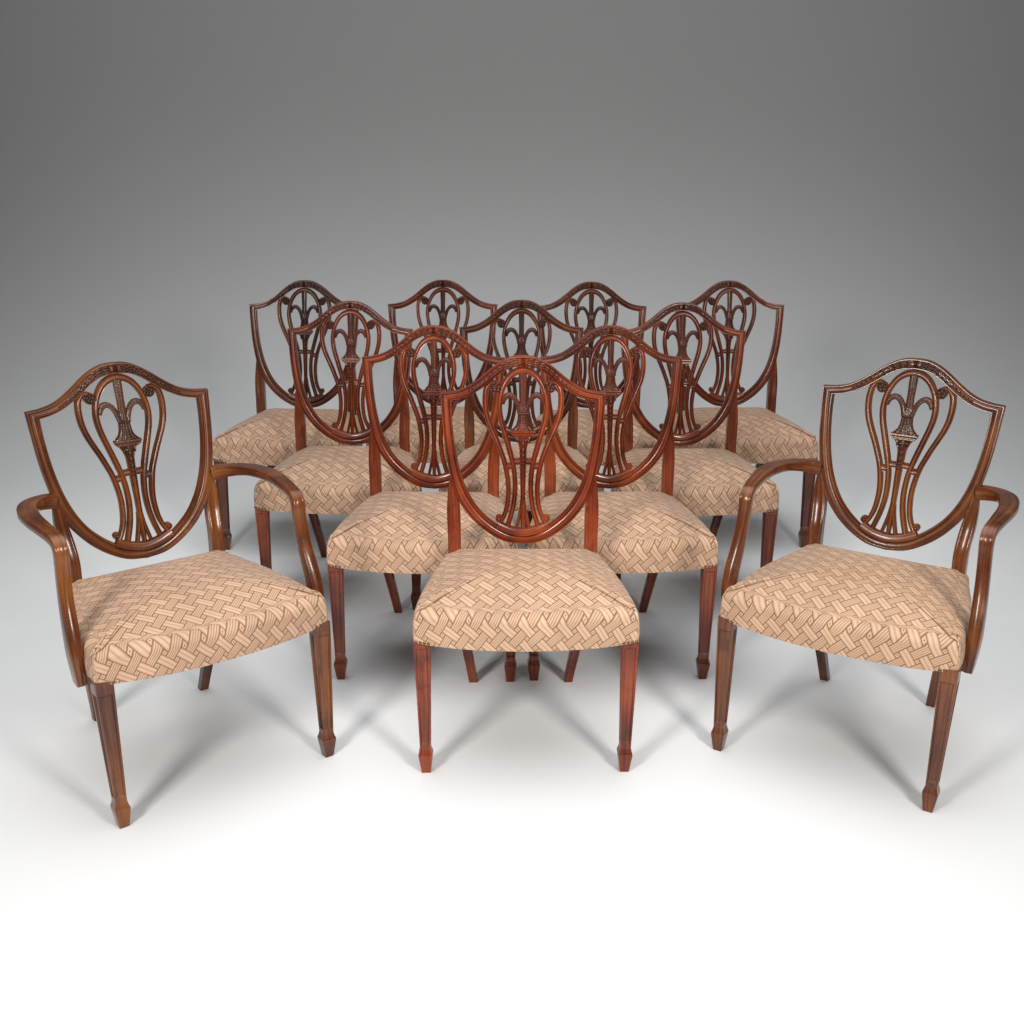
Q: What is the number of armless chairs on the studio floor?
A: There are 10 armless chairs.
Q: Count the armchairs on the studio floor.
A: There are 2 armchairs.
